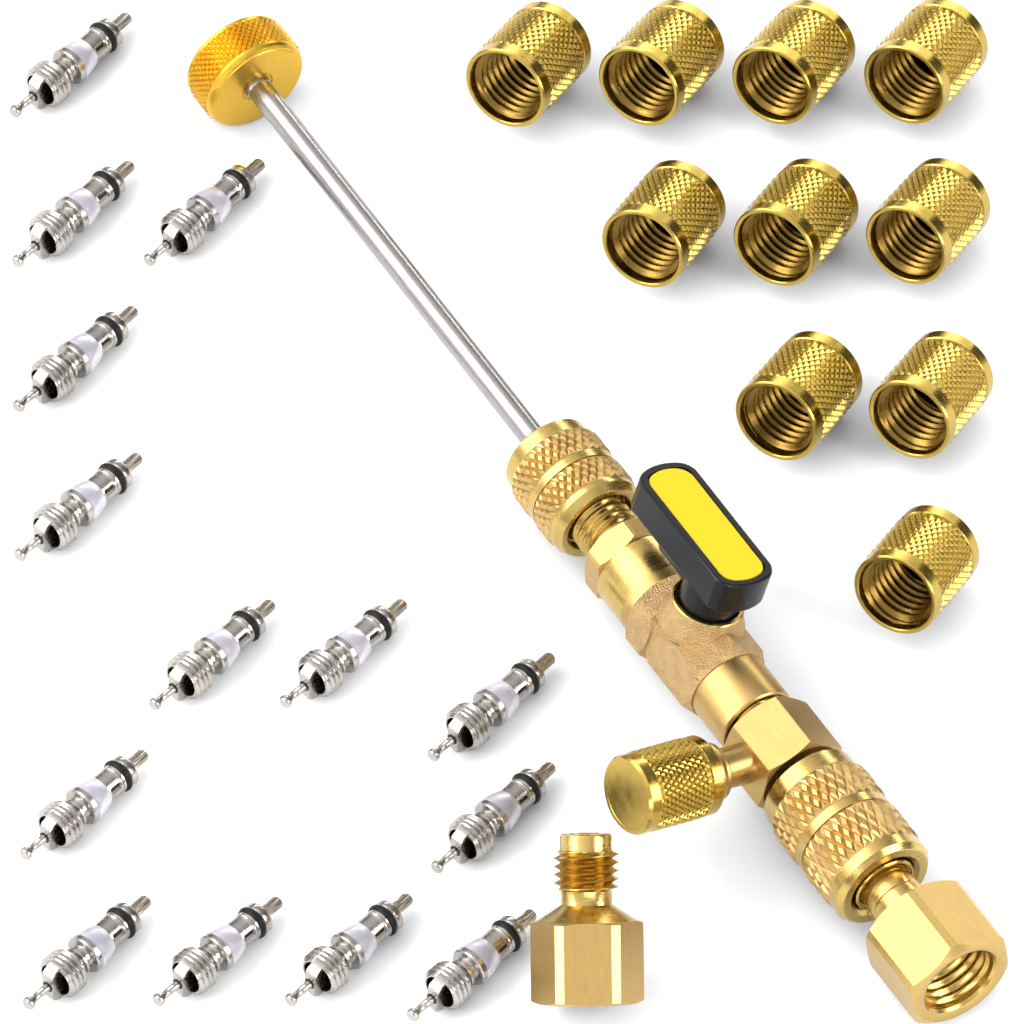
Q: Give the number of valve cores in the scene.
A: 14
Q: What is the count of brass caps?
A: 11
